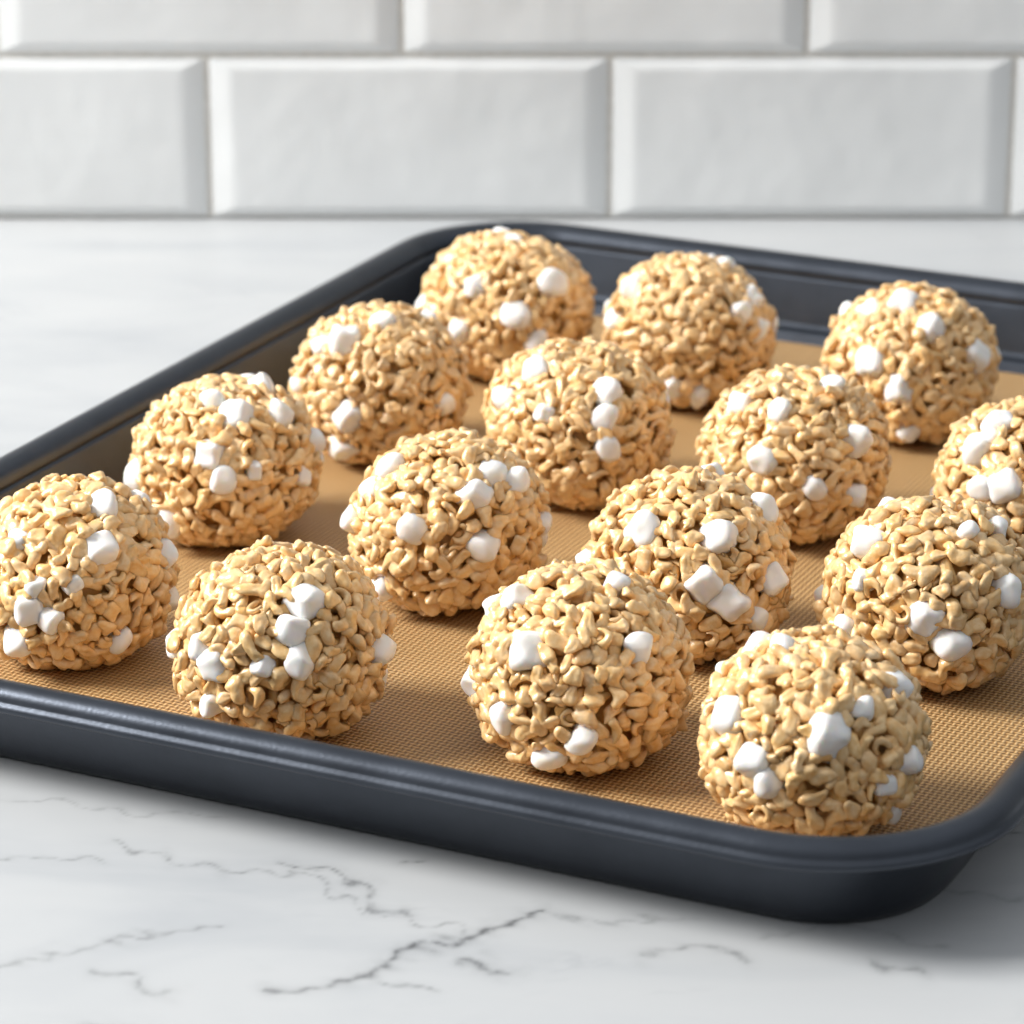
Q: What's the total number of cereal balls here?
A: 15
